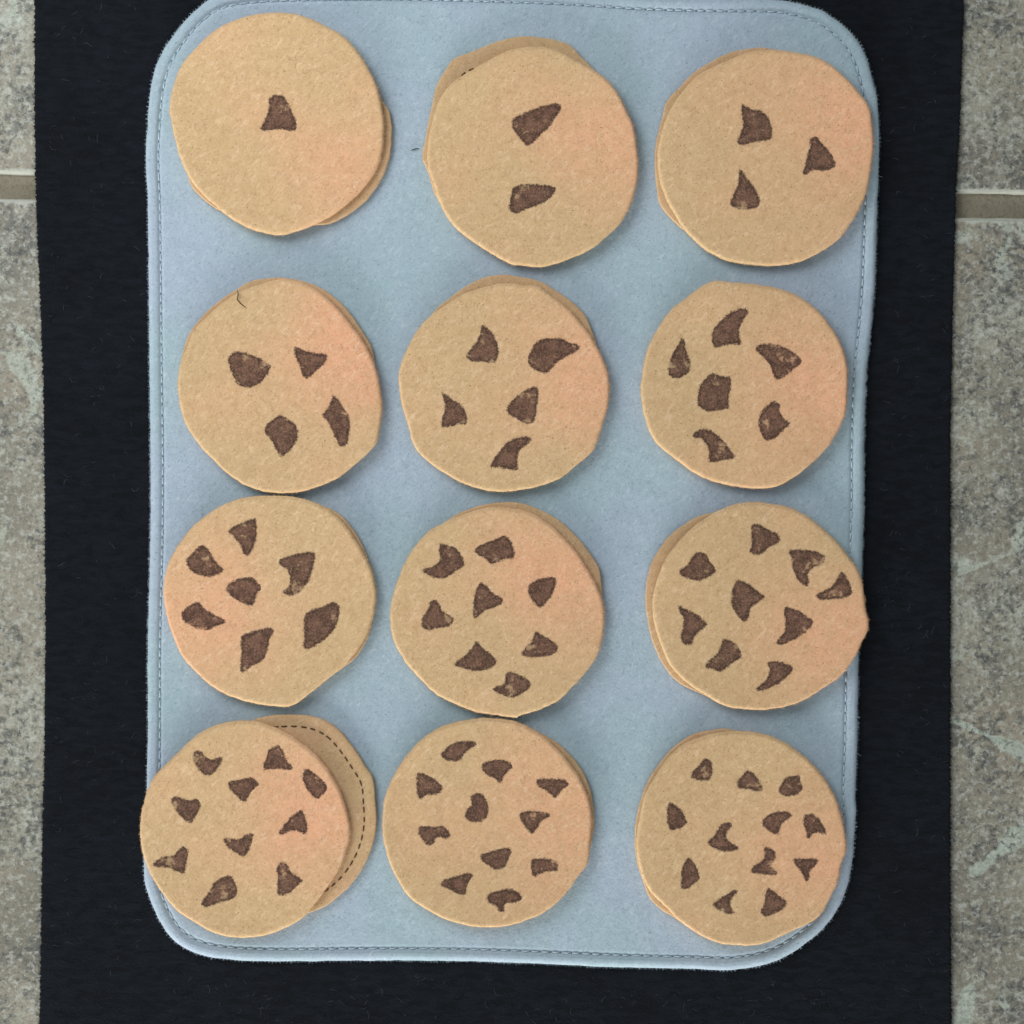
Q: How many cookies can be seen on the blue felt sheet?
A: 12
